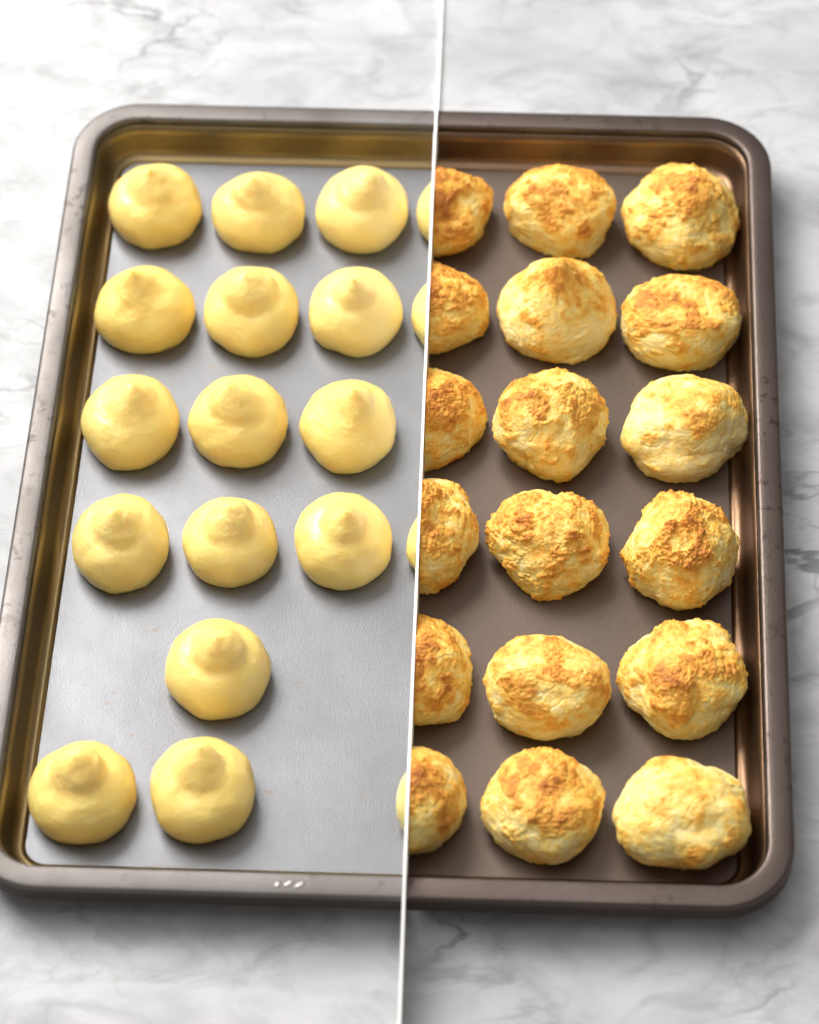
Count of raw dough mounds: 19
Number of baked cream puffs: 18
